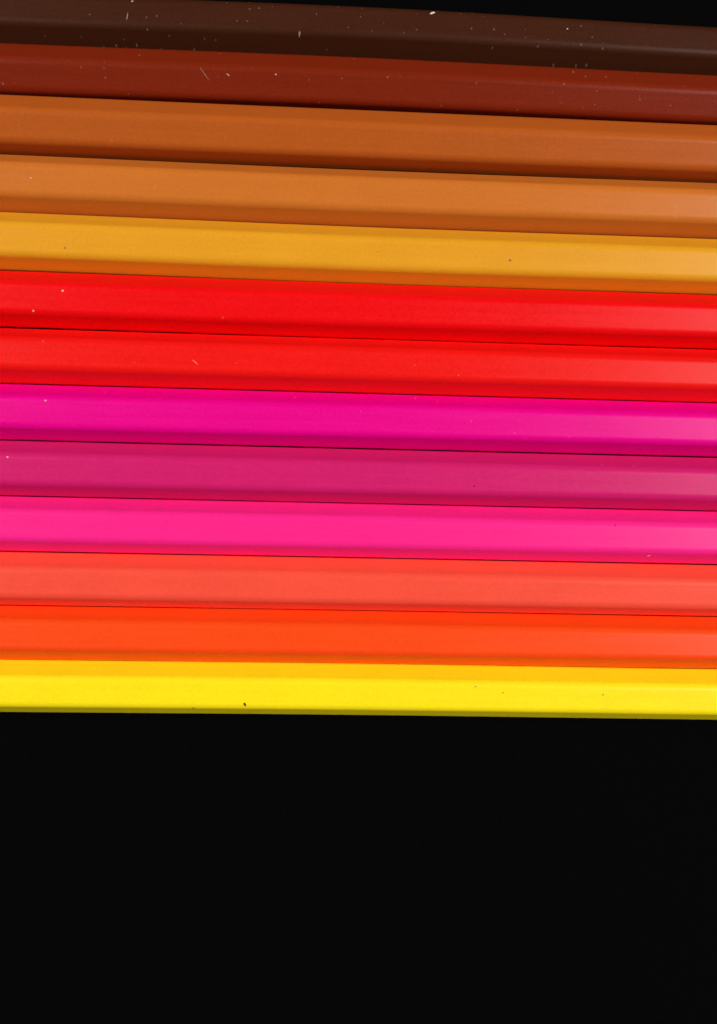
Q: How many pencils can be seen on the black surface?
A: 13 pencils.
